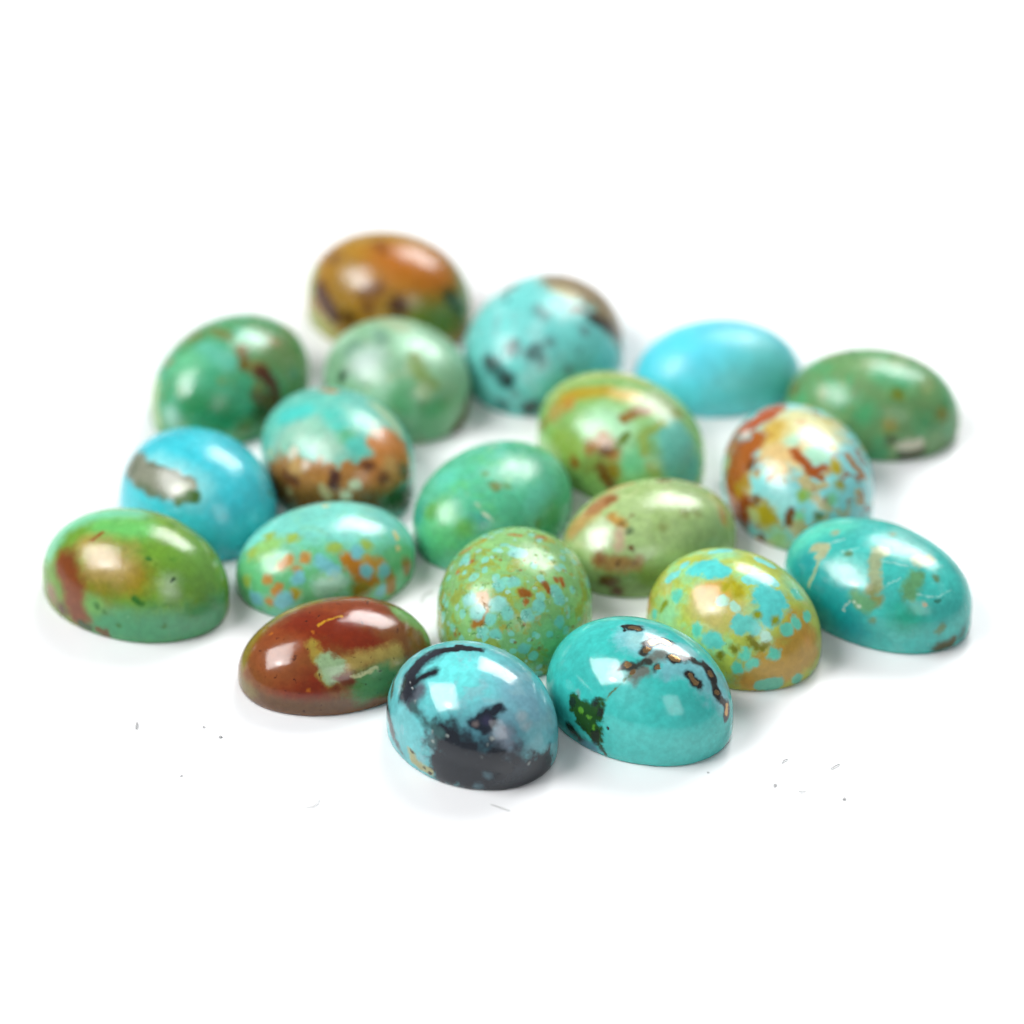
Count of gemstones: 20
